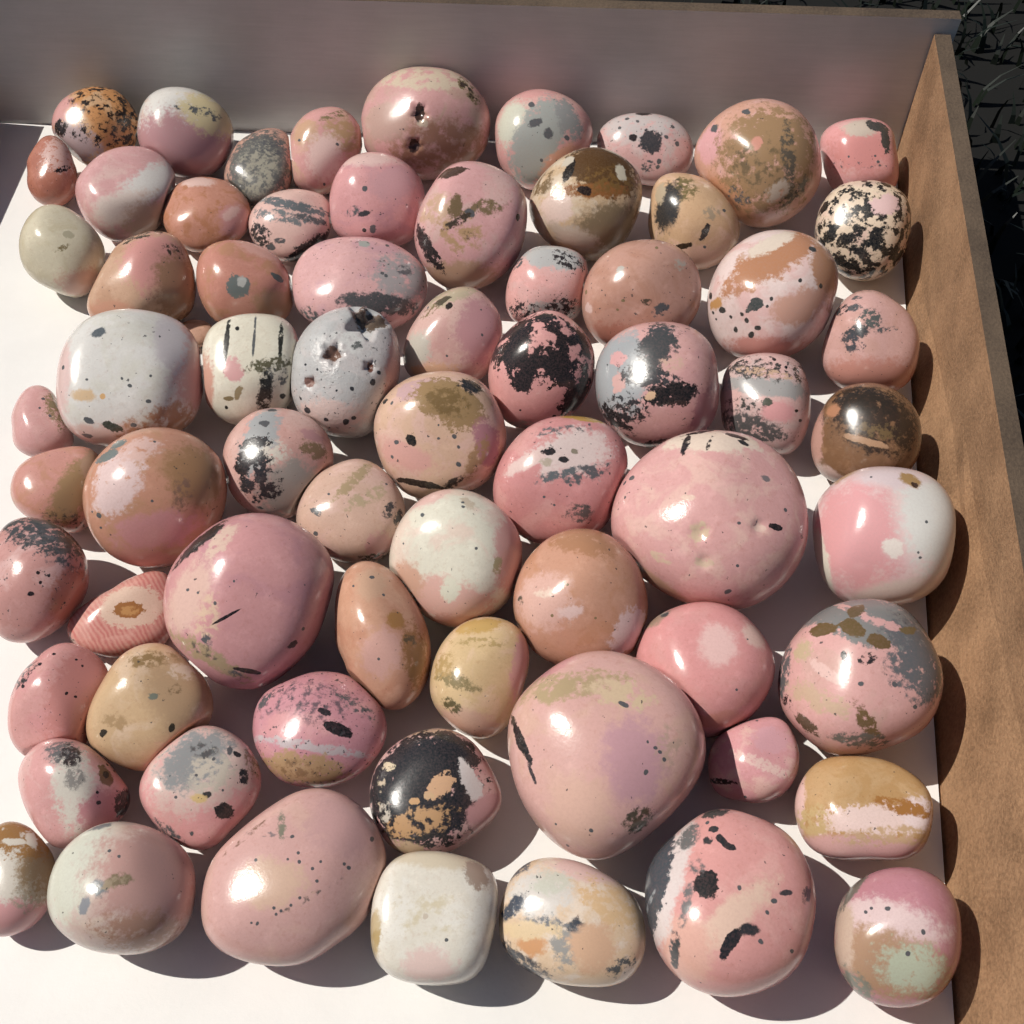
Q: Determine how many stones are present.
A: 69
